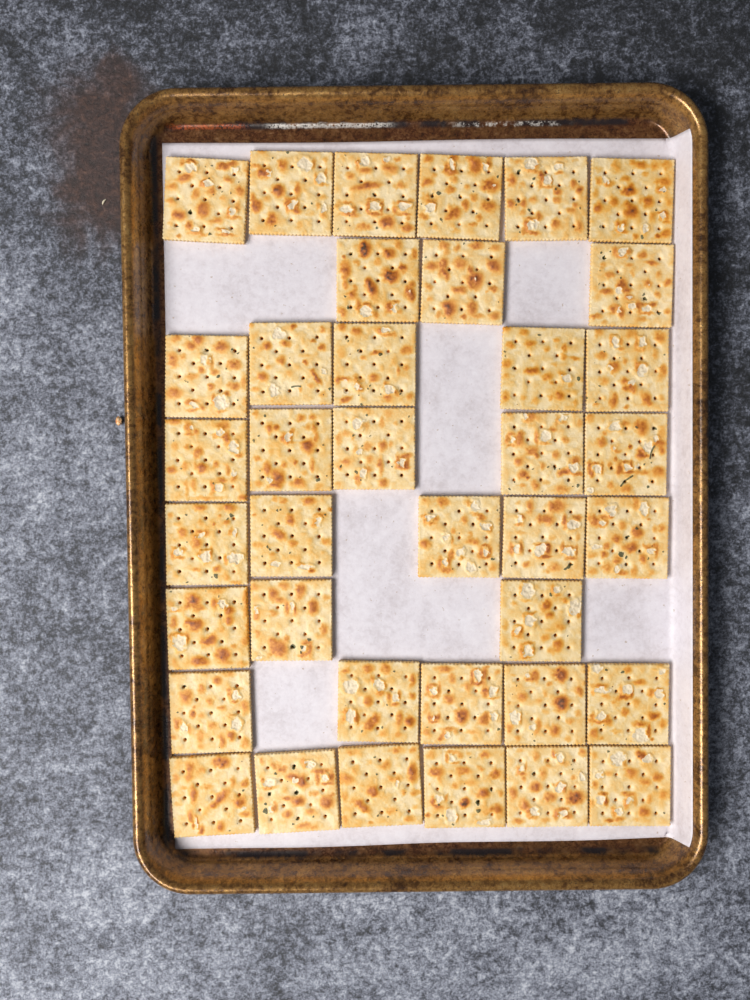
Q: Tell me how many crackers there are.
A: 38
